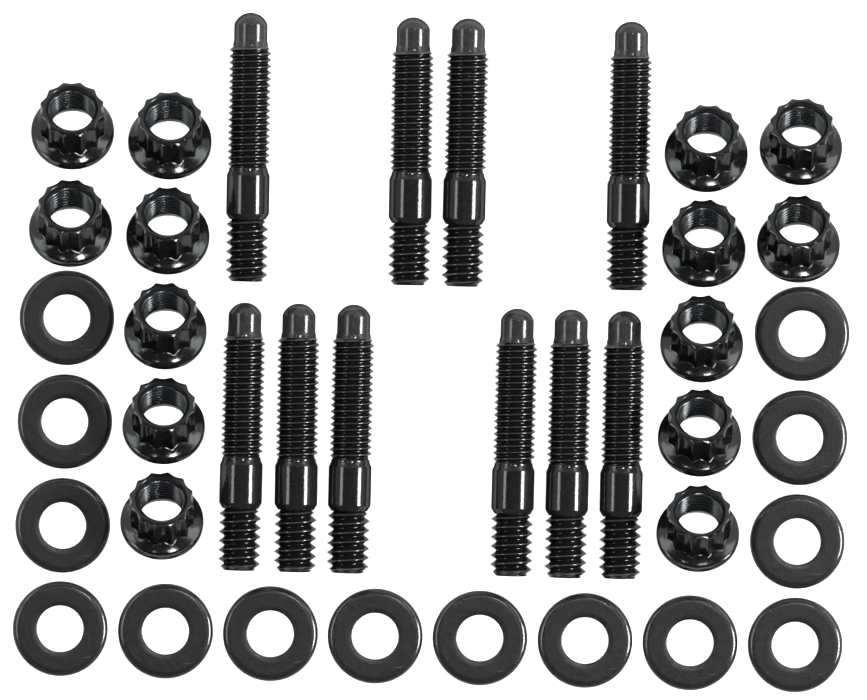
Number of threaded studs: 10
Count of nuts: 14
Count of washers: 14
